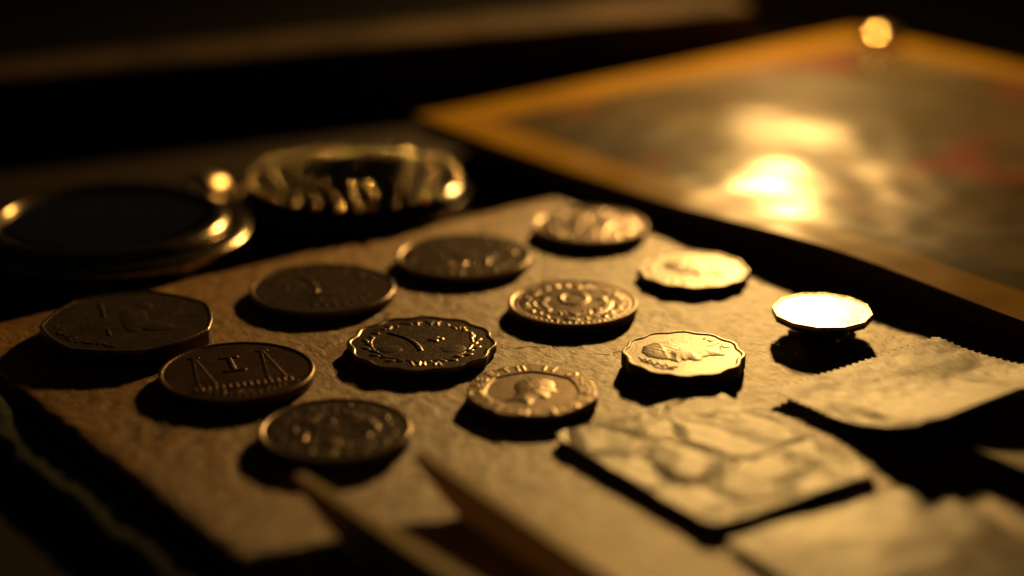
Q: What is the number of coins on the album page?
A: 12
